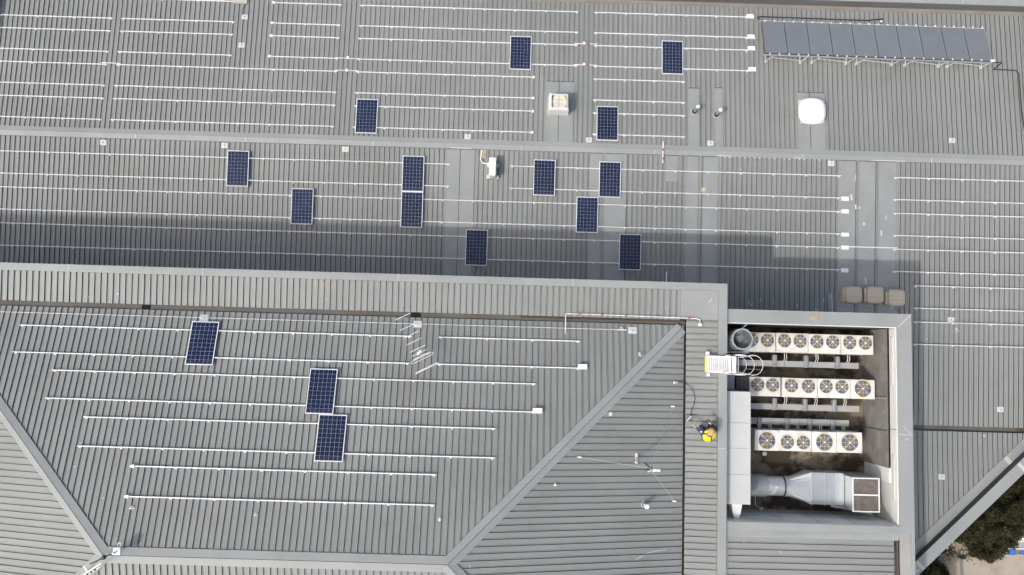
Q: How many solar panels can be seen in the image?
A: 16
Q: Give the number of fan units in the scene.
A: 12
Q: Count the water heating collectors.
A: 10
